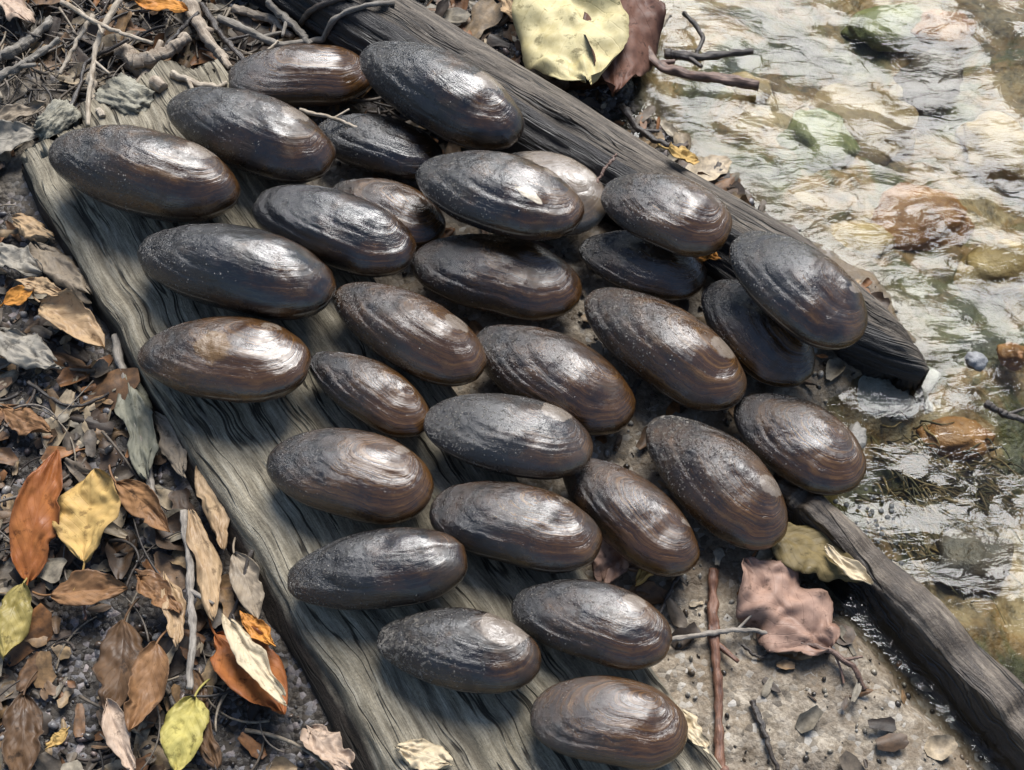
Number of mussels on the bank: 30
